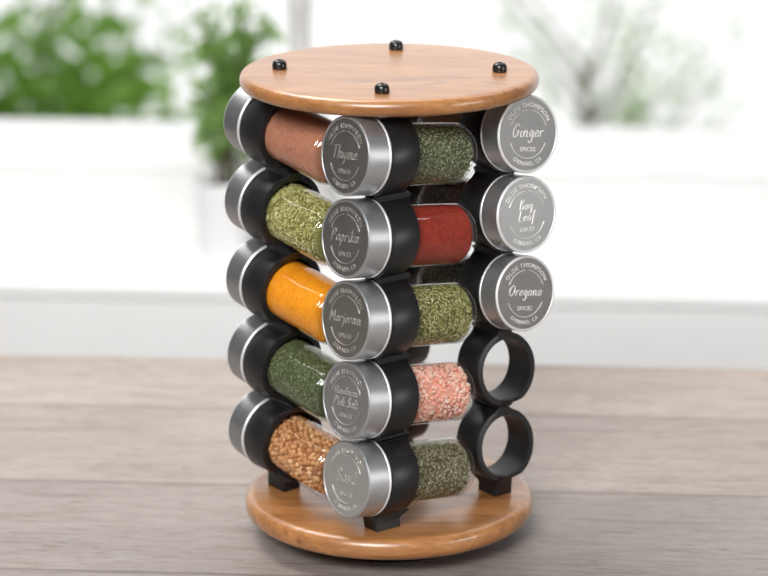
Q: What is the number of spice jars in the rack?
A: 13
